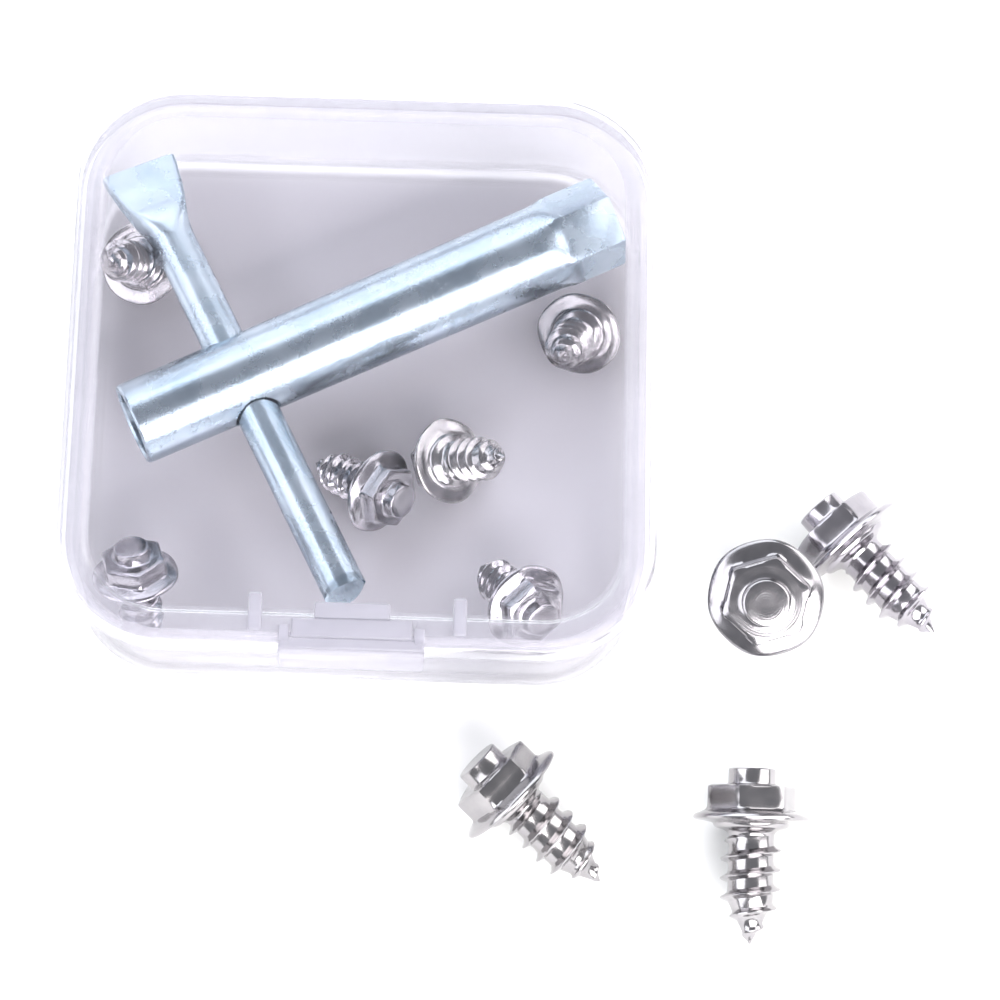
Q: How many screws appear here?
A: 10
